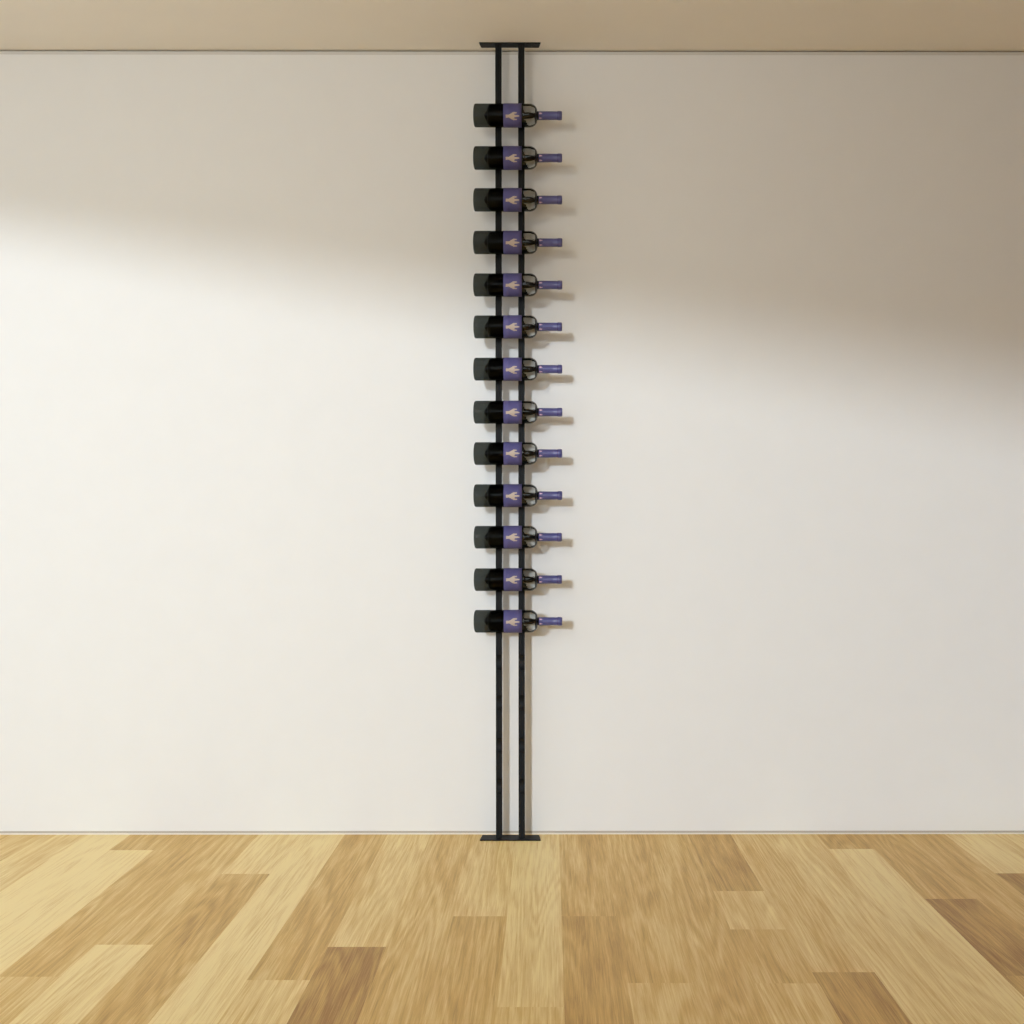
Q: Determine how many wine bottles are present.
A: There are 13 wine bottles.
